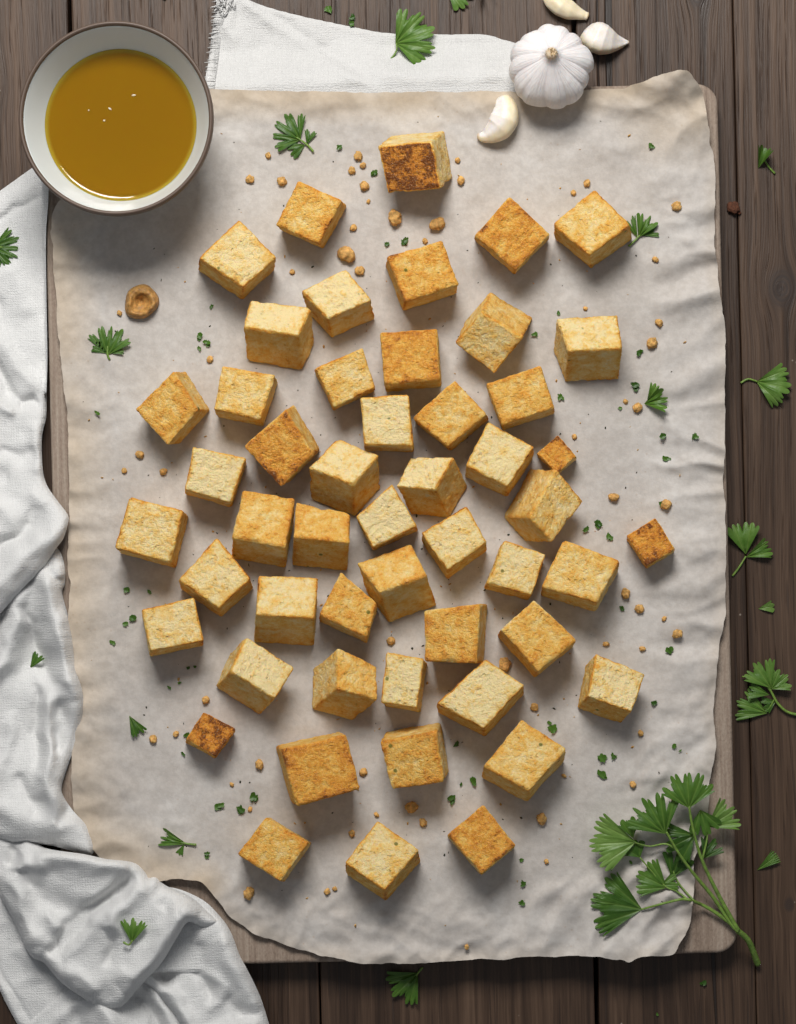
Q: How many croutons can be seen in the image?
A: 51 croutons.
